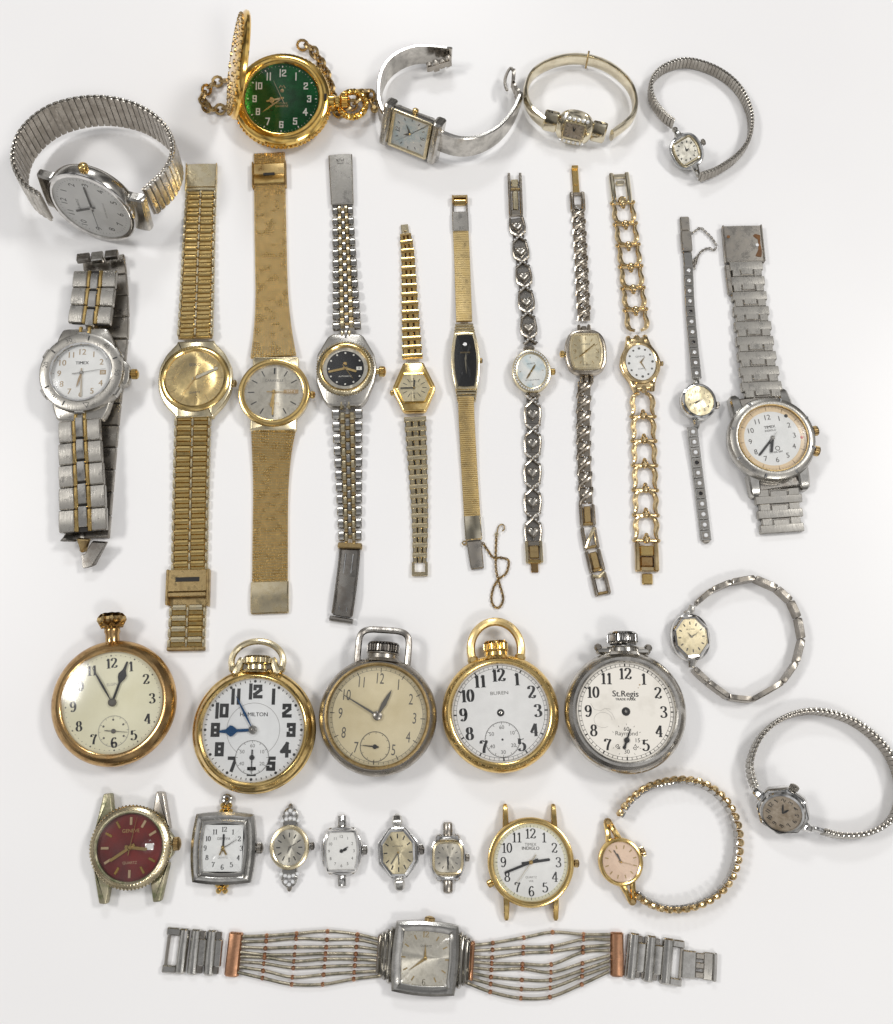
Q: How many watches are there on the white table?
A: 32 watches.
